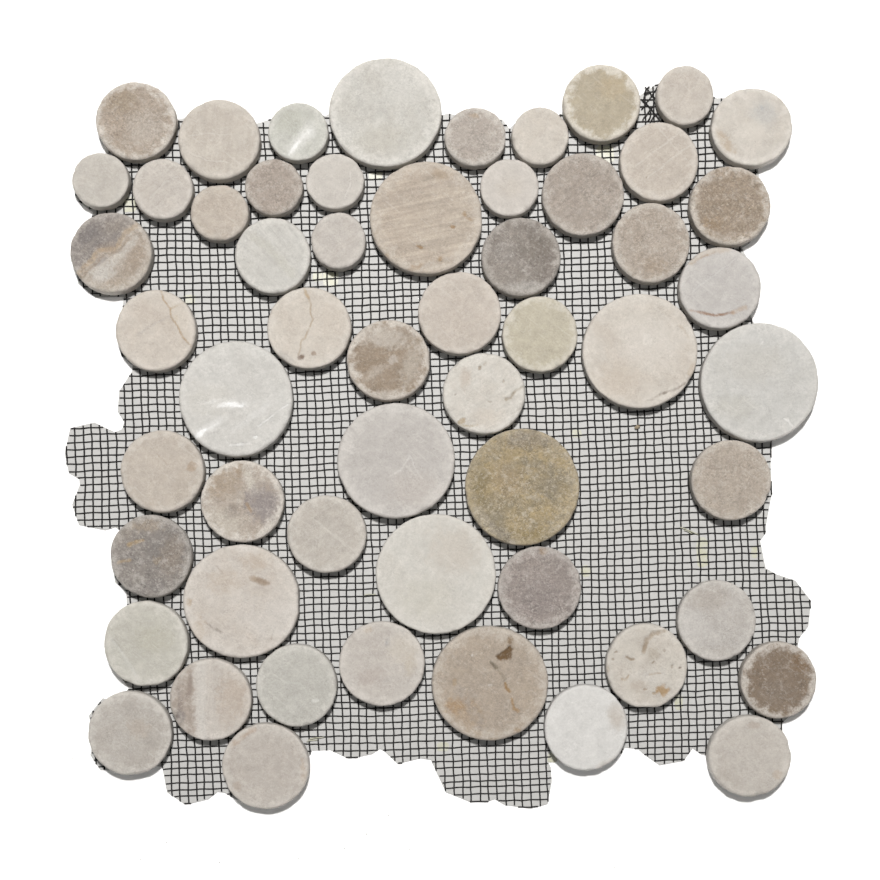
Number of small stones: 11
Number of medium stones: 35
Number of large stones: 10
